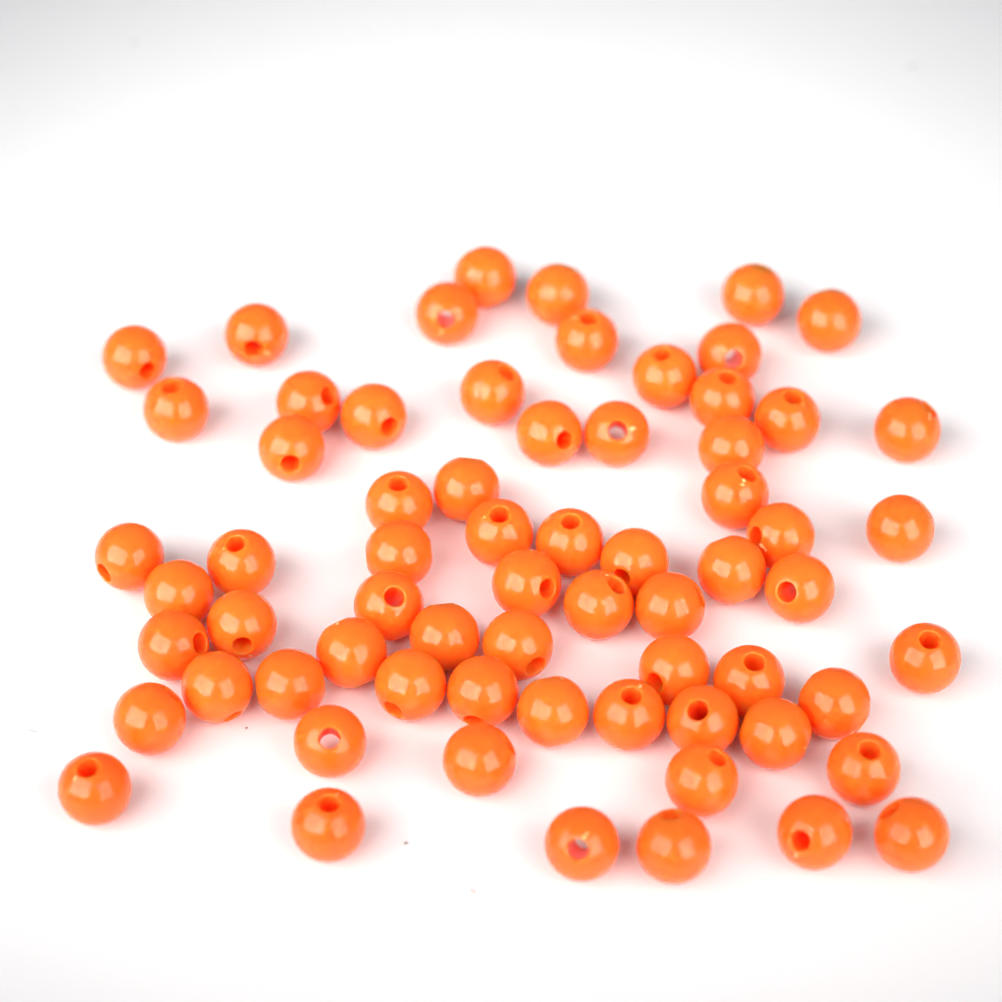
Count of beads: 67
